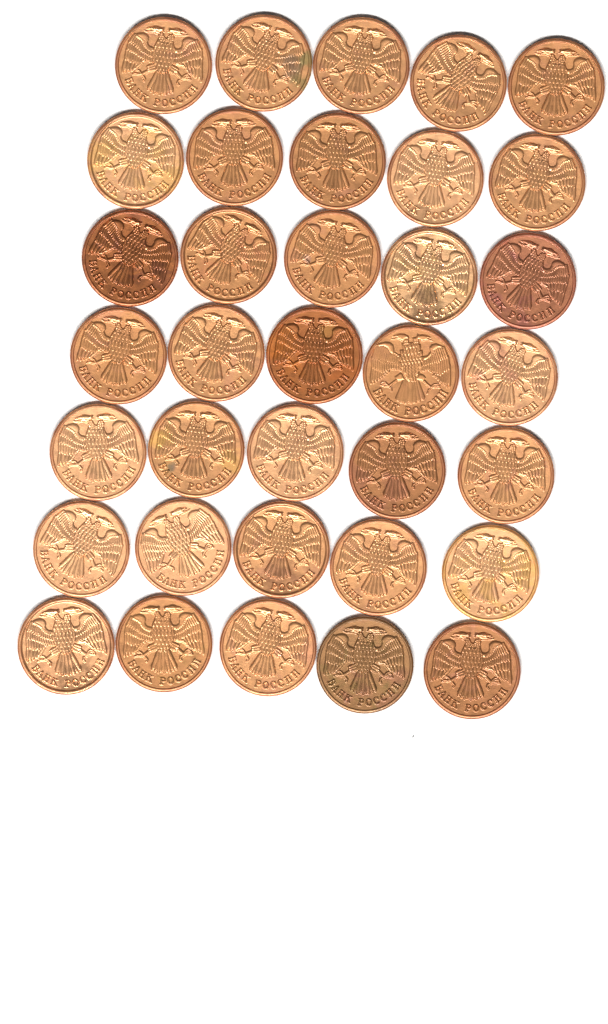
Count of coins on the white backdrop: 35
